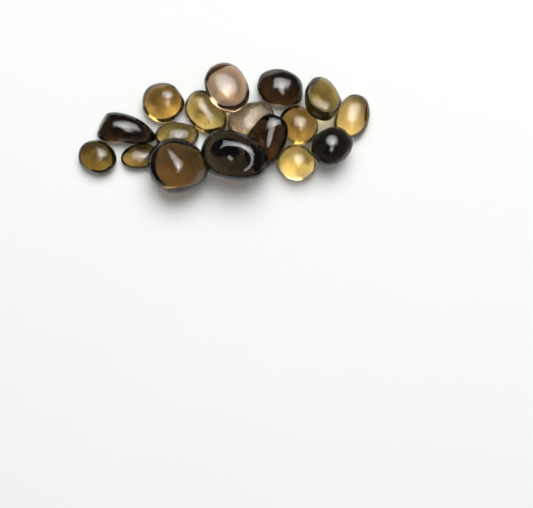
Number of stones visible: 17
